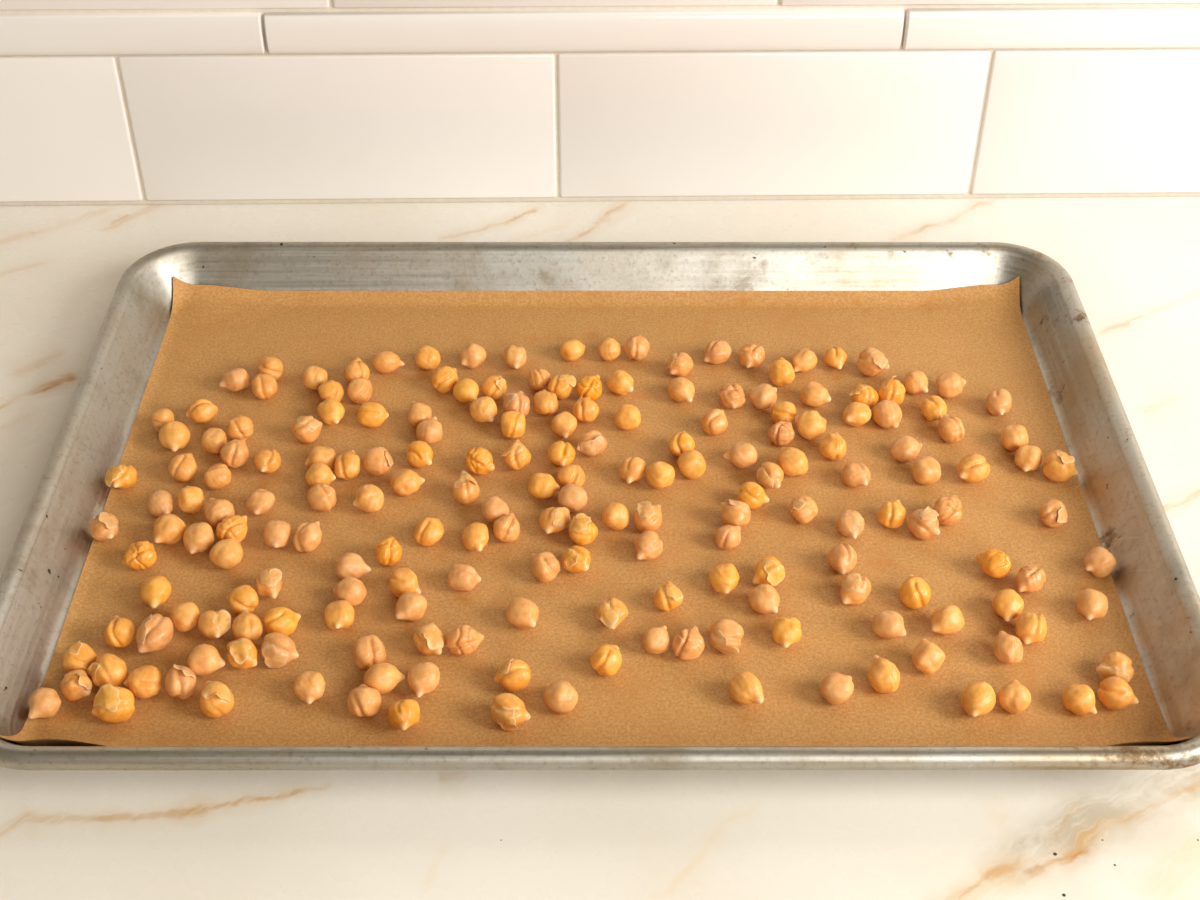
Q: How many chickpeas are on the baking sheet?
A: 200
